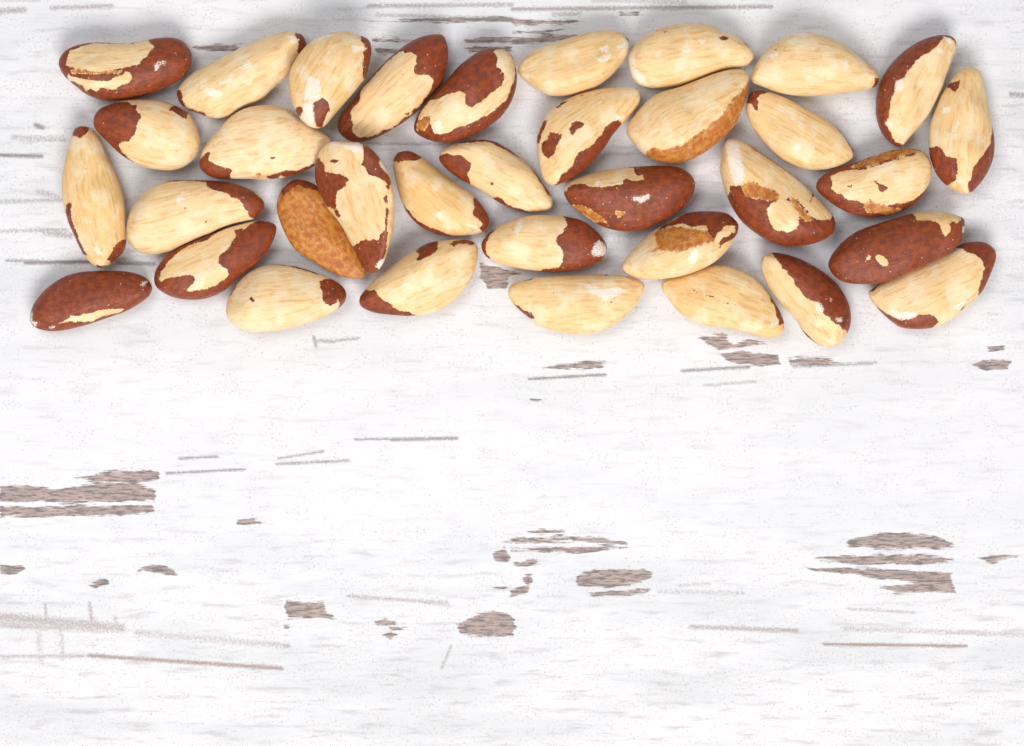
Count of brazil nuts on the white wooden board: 35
